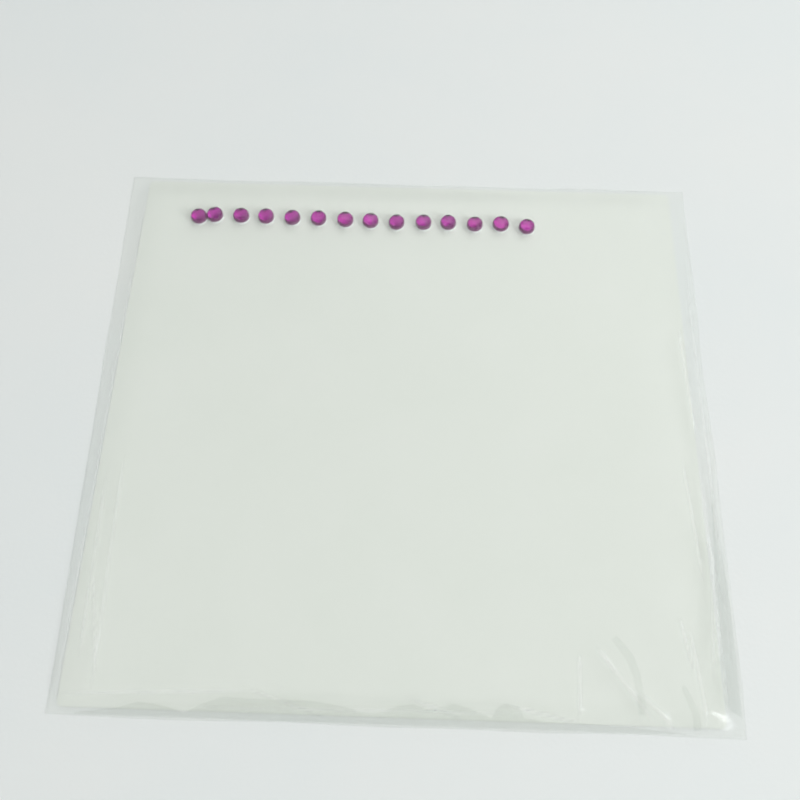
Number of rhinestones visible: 14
